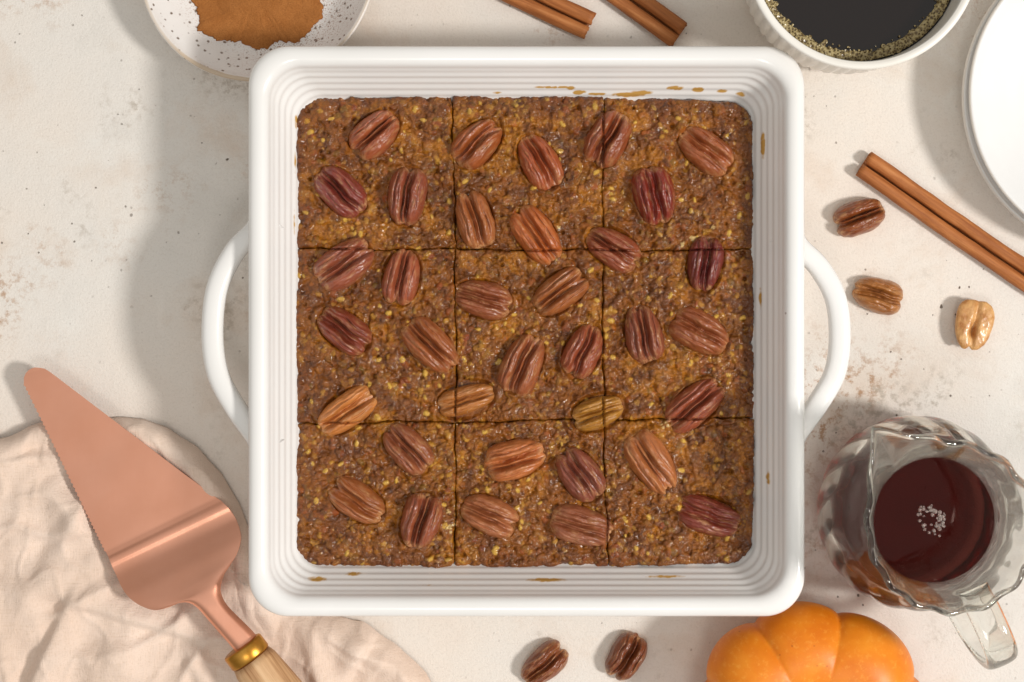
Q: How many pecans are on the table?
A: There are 40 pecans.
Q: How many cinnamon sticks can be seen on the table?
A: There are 3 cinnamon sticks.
